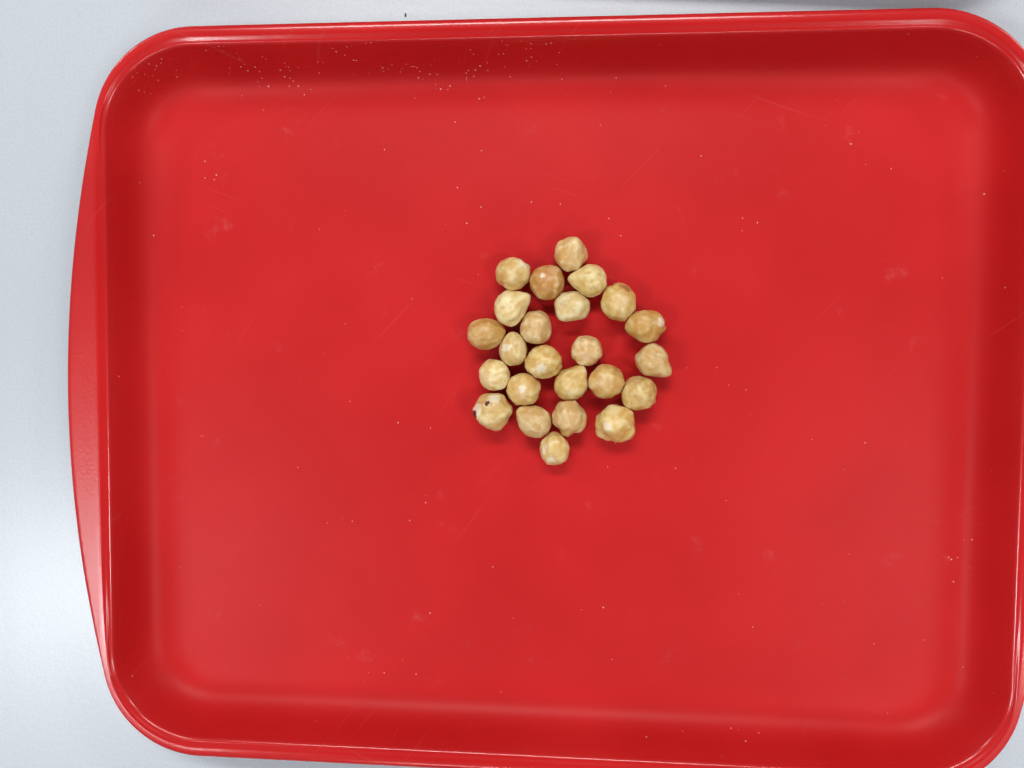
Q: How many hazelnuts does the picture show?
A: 24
